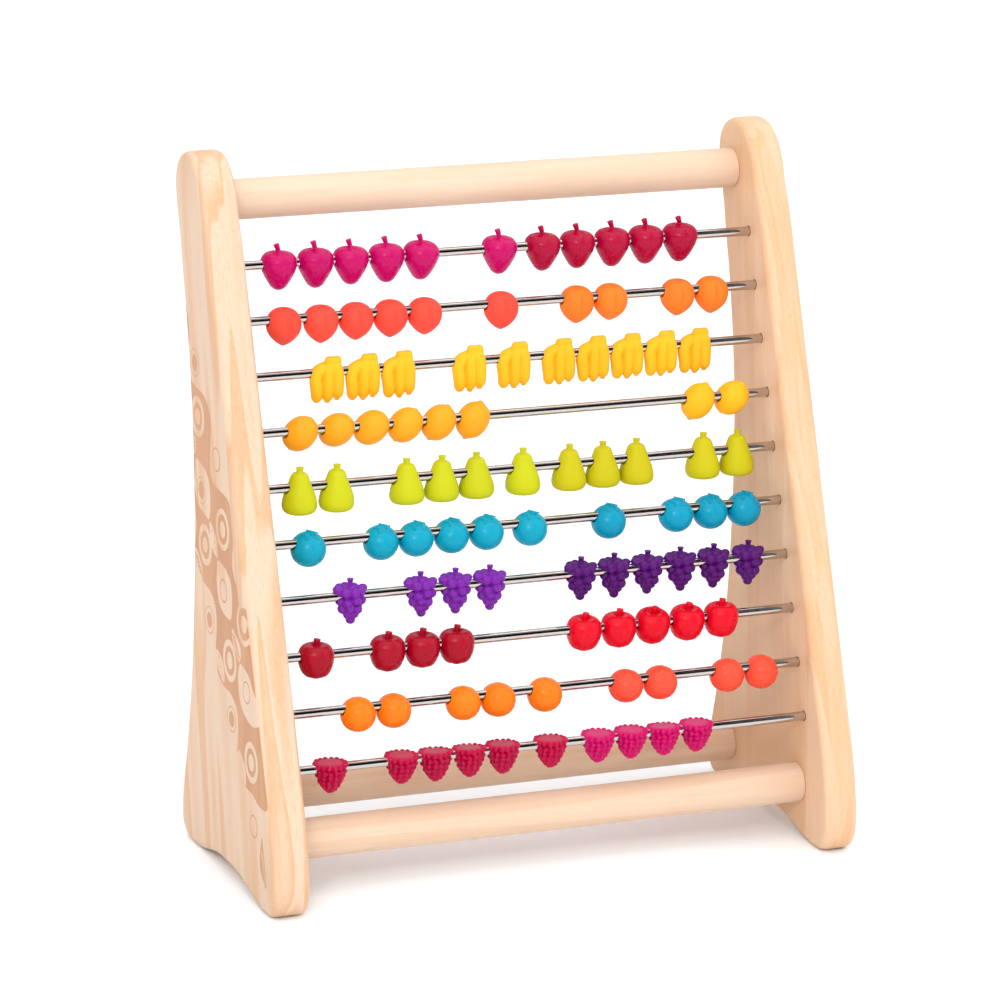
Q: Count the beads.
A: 98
